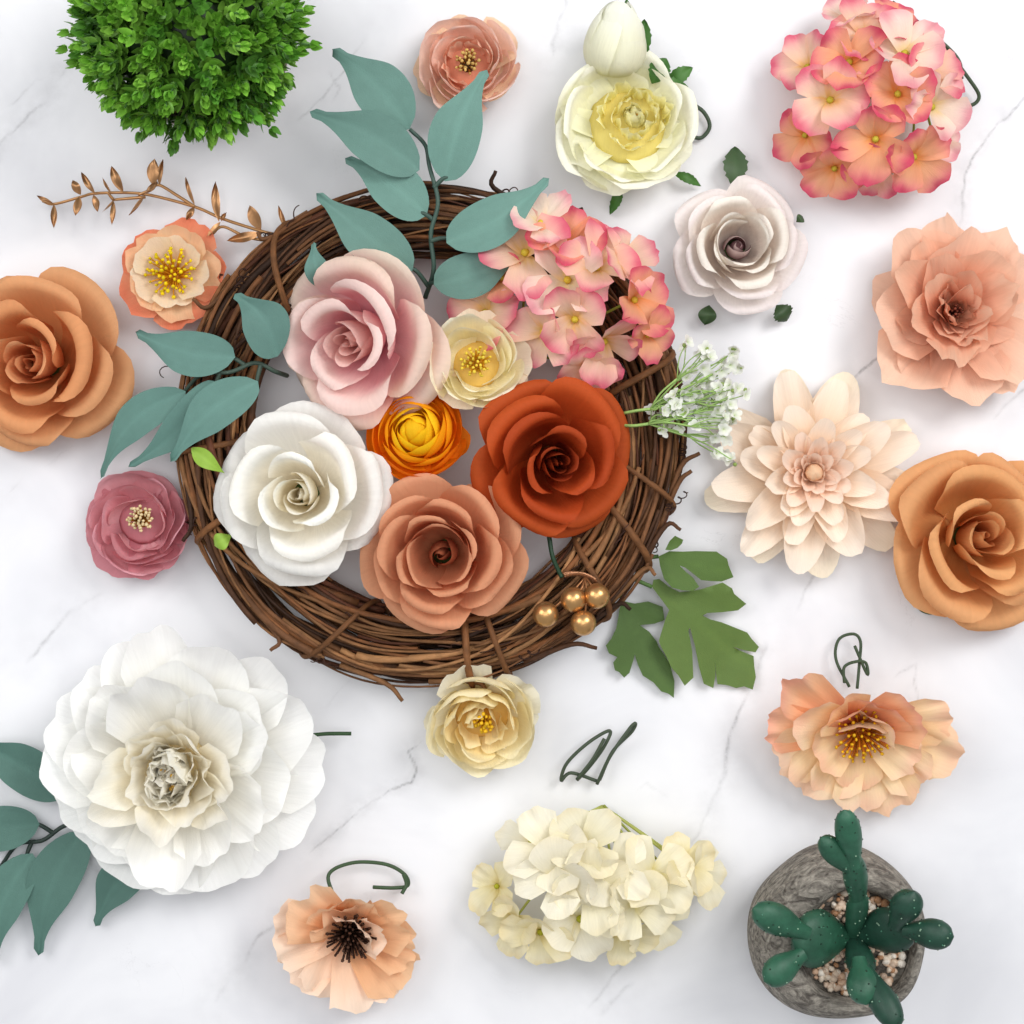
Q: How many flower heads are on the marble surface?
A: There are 22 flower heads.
